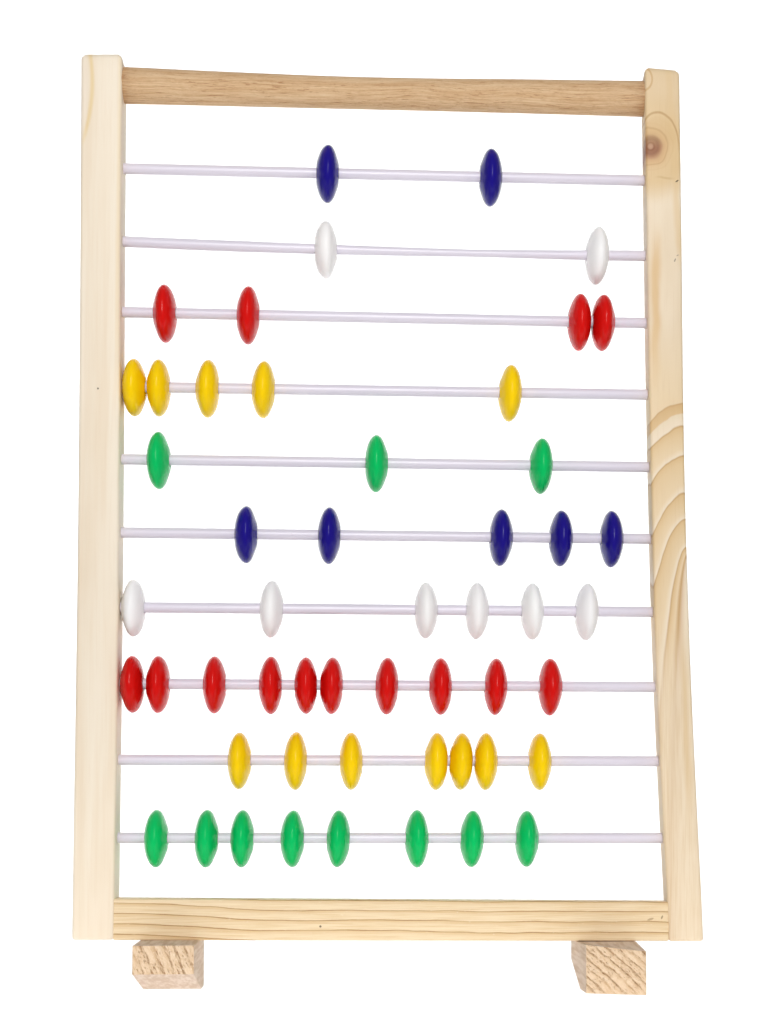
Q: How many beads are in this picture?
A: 52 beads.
